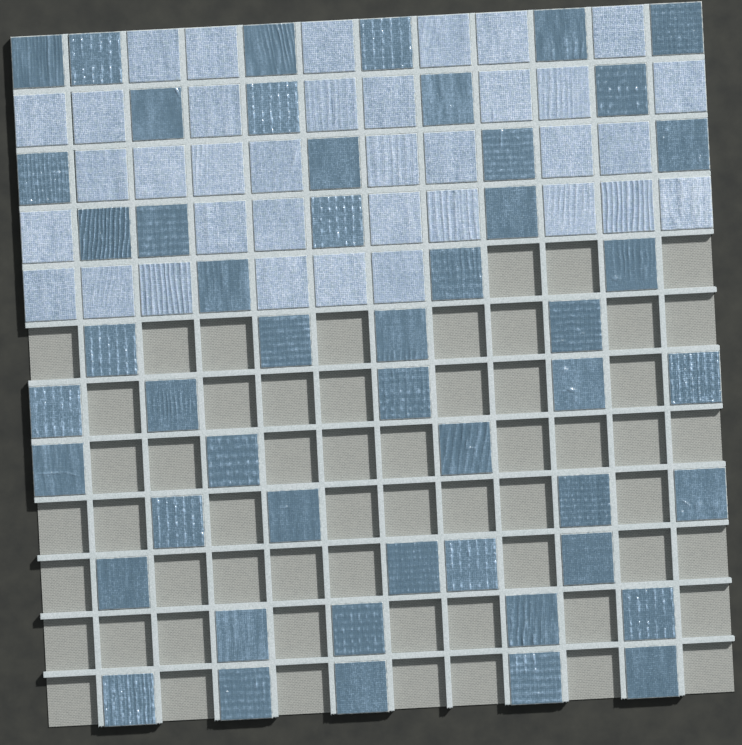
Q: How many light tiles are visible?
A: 36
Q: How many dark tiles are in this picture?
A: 50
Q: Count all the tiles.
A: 86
